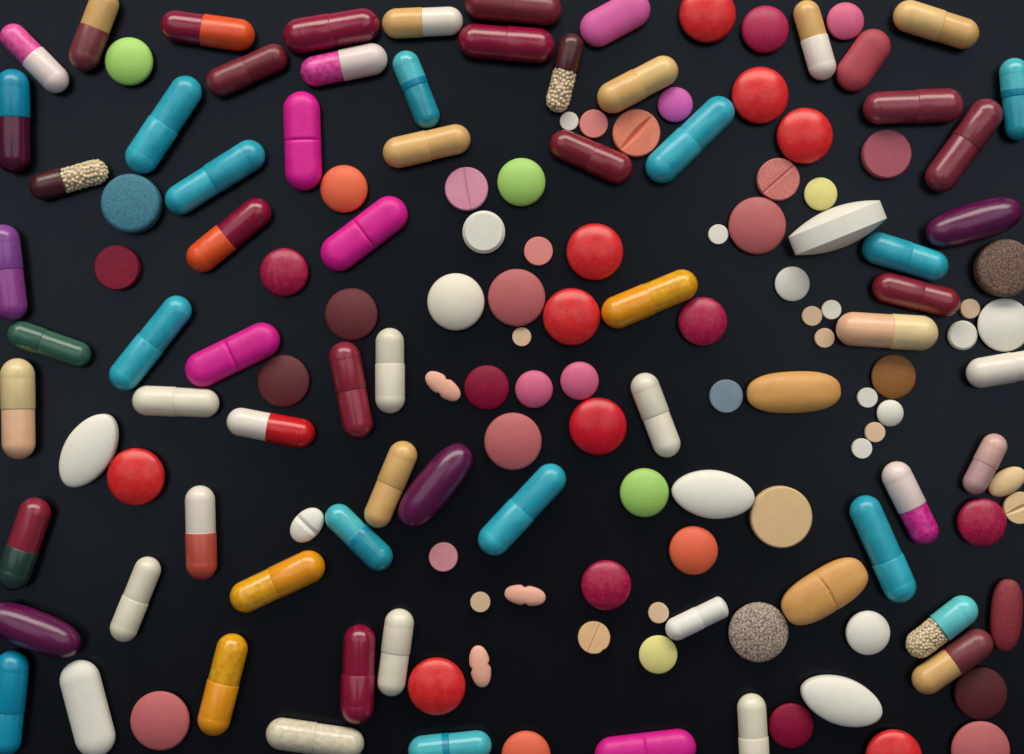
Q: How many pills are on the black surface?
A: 152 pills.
